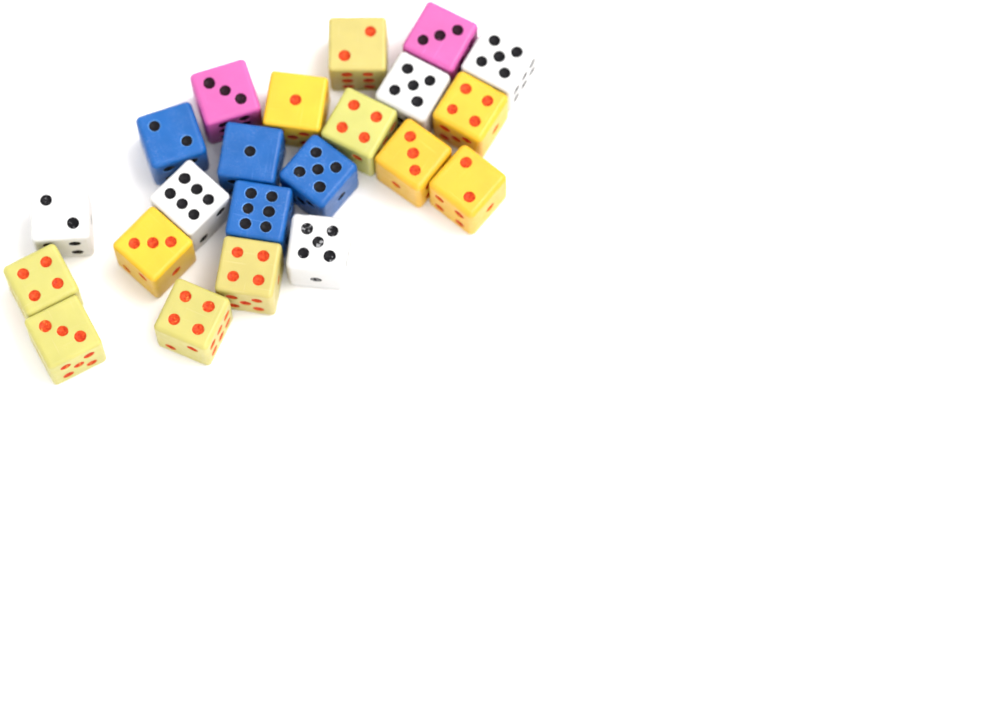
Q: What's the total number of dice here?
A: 22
